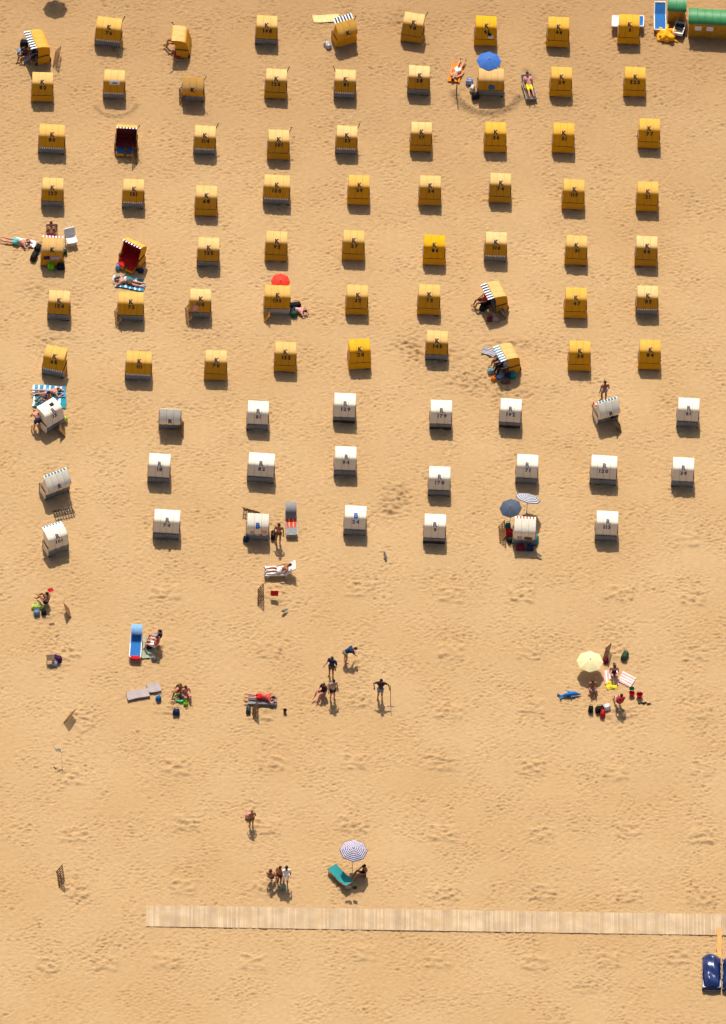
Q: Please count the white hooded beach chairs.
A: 23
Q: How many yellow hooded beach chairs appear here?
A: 63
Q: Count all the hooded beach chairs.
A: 86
